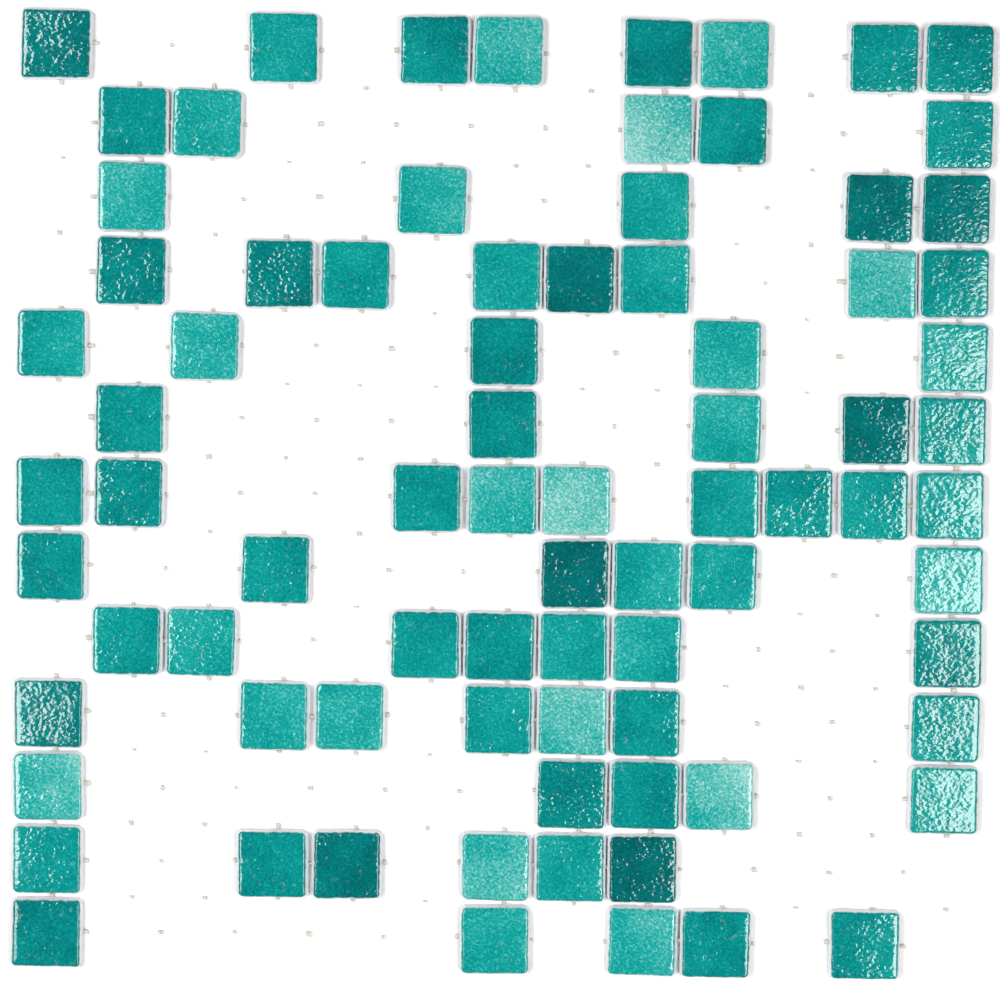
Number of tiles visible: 81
